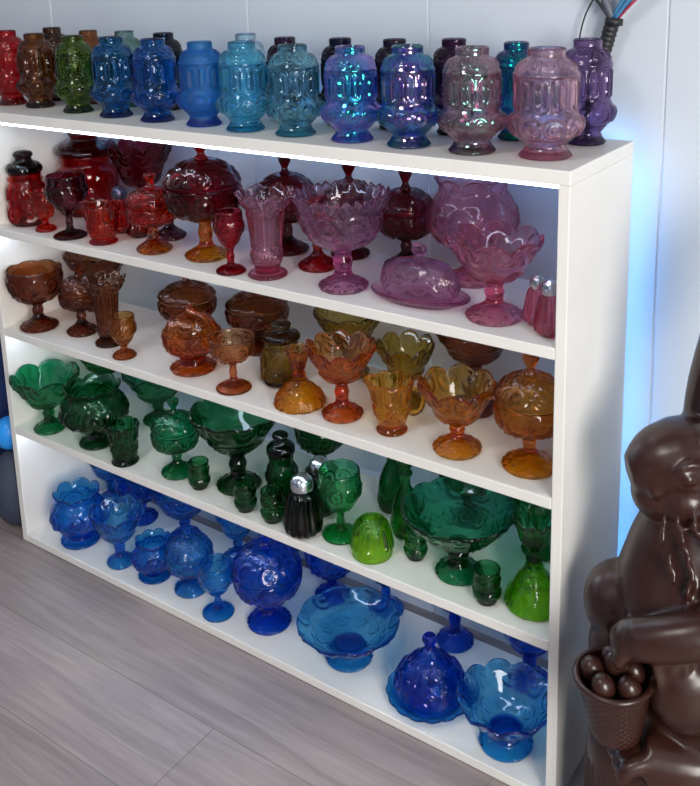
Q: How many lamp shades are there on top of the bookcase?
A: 23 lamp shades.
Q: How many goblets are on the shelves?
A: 7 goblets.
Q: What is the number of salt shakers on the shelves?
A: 6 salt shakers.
